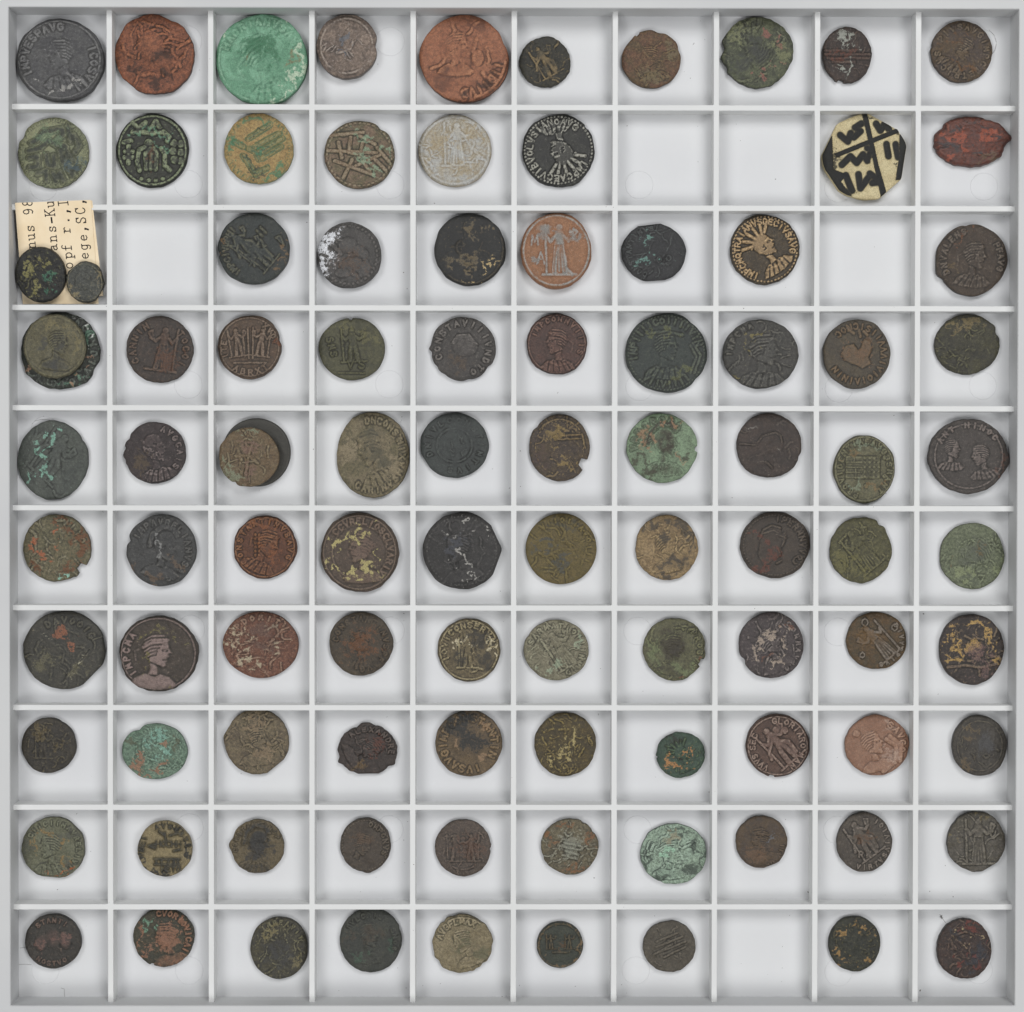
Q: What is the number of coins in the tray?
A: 98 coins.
